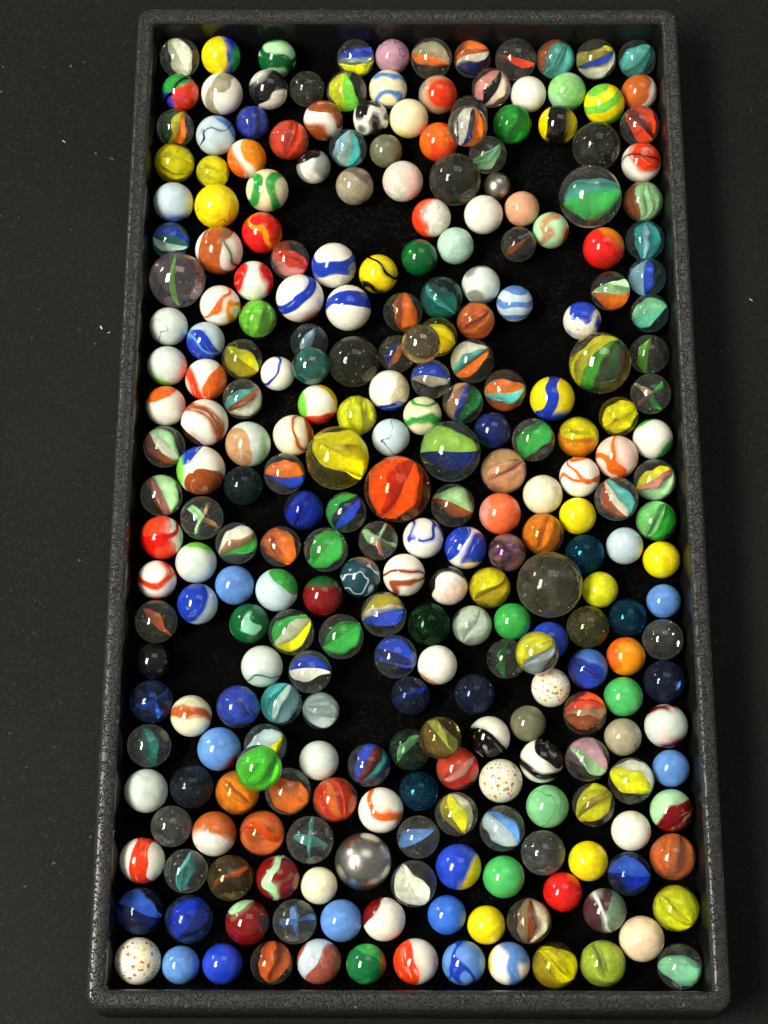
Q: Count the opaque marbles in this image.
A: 133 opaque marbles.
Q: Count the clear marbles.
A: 138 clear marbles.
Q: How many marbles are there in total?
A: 271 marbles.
